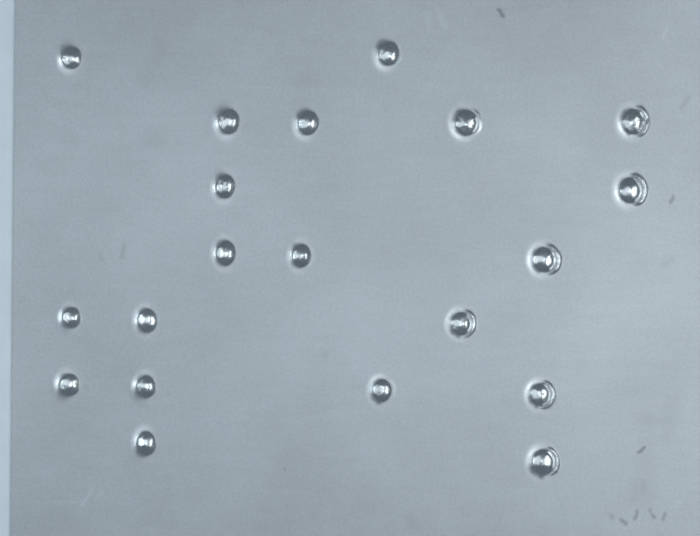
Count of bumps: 20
